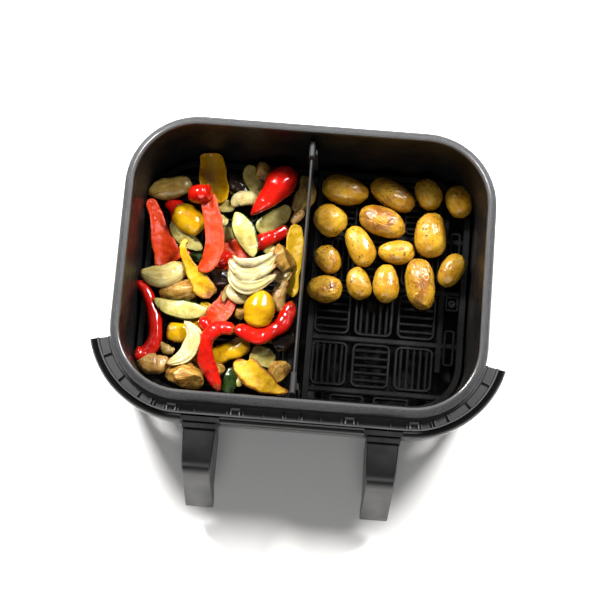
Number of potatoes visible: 15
